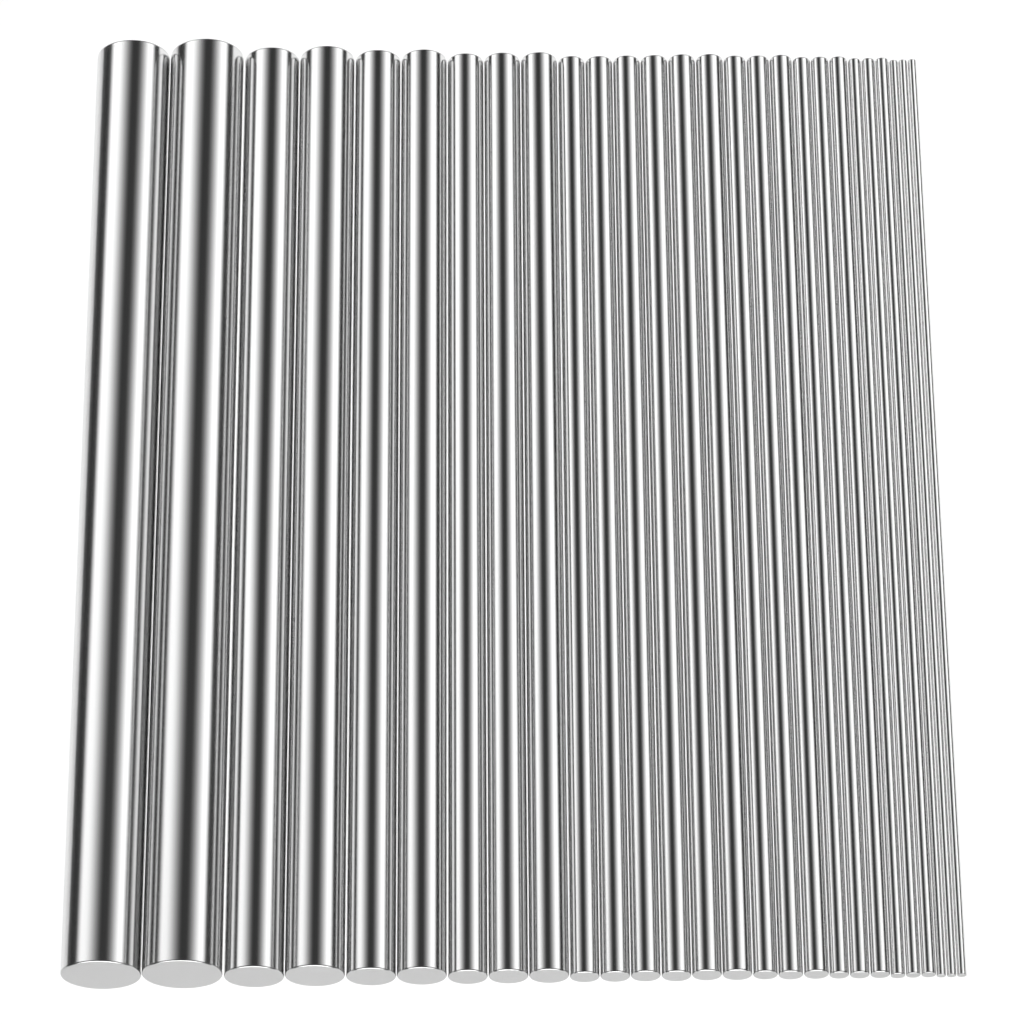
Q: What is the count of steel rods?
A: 27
